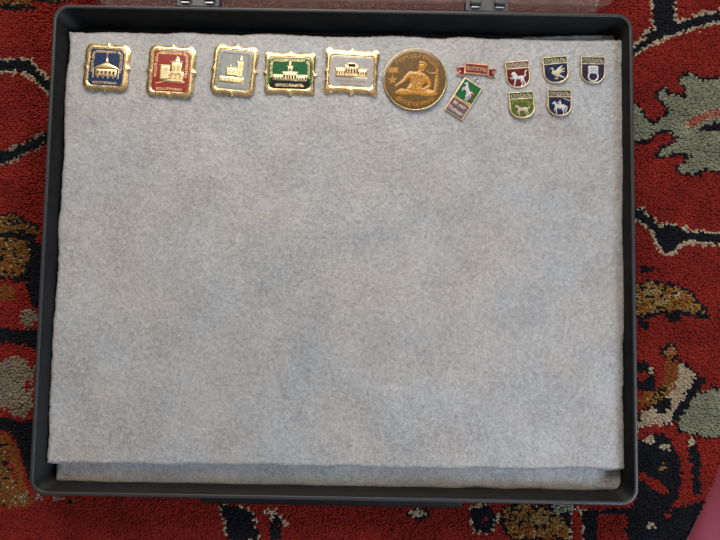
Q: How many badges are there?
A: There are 12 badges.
